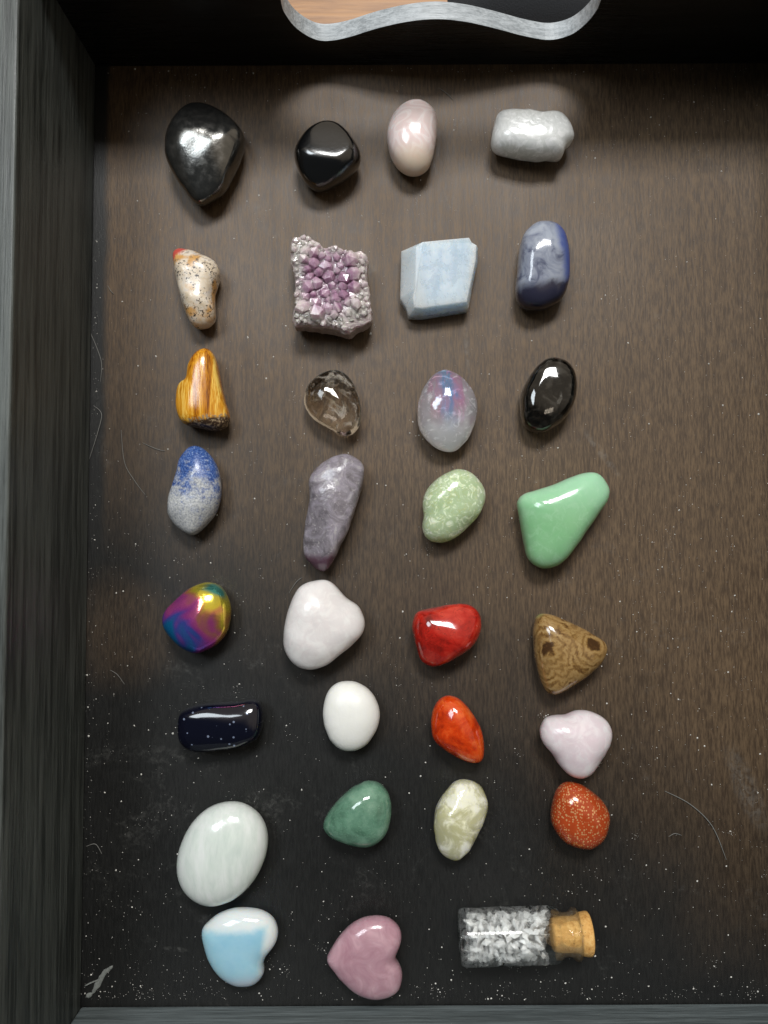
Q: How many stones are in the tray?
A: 30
